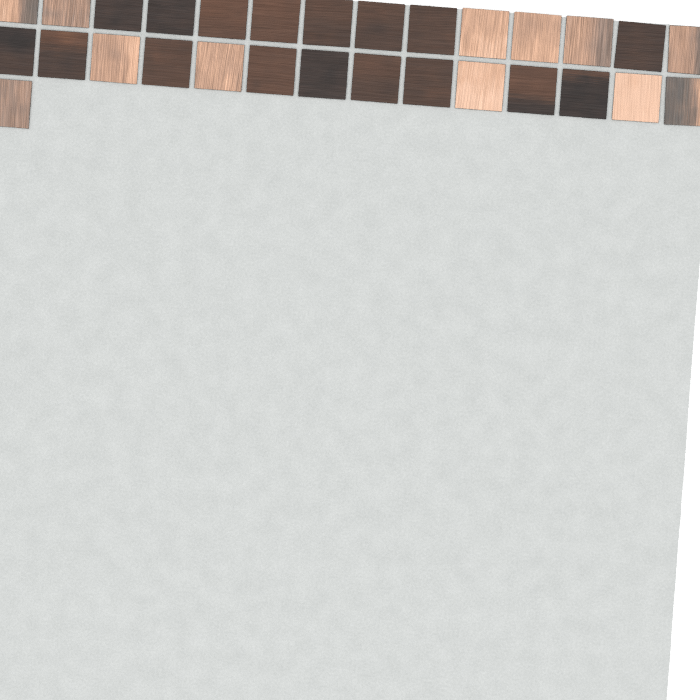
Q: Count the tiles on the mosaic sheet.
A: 29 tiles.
